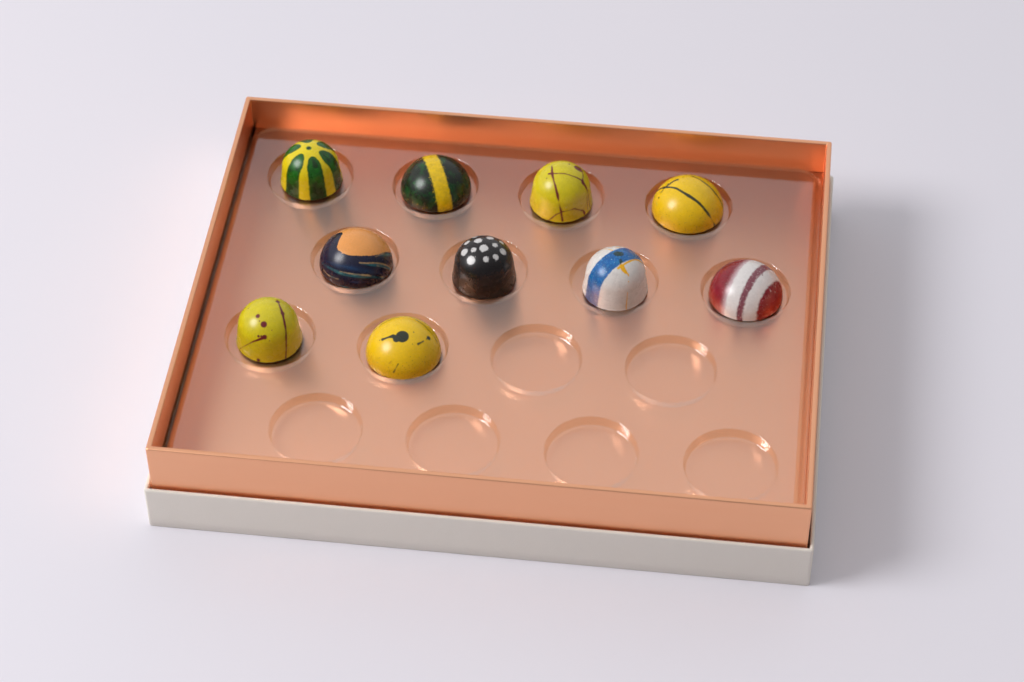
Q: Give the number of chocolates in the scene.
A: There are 10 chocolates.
